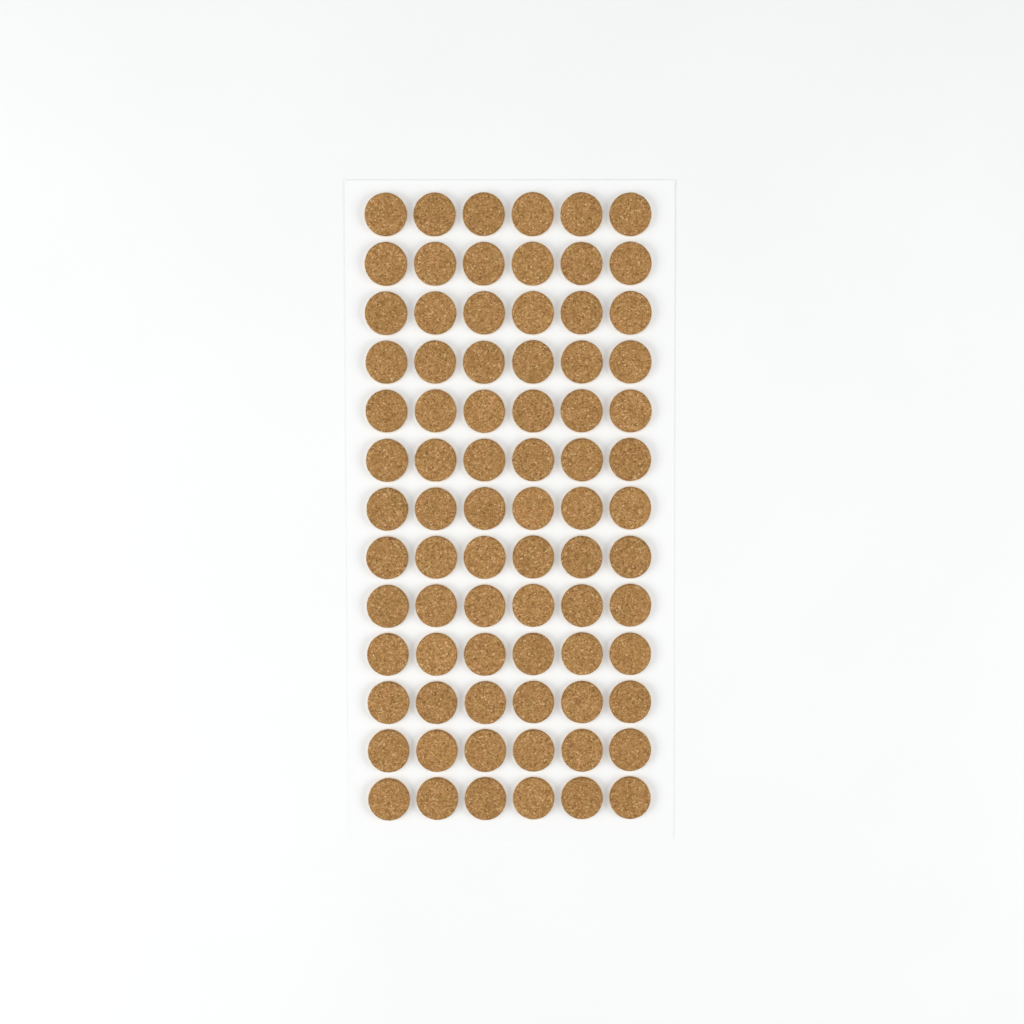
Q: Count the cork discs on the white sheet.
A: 78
